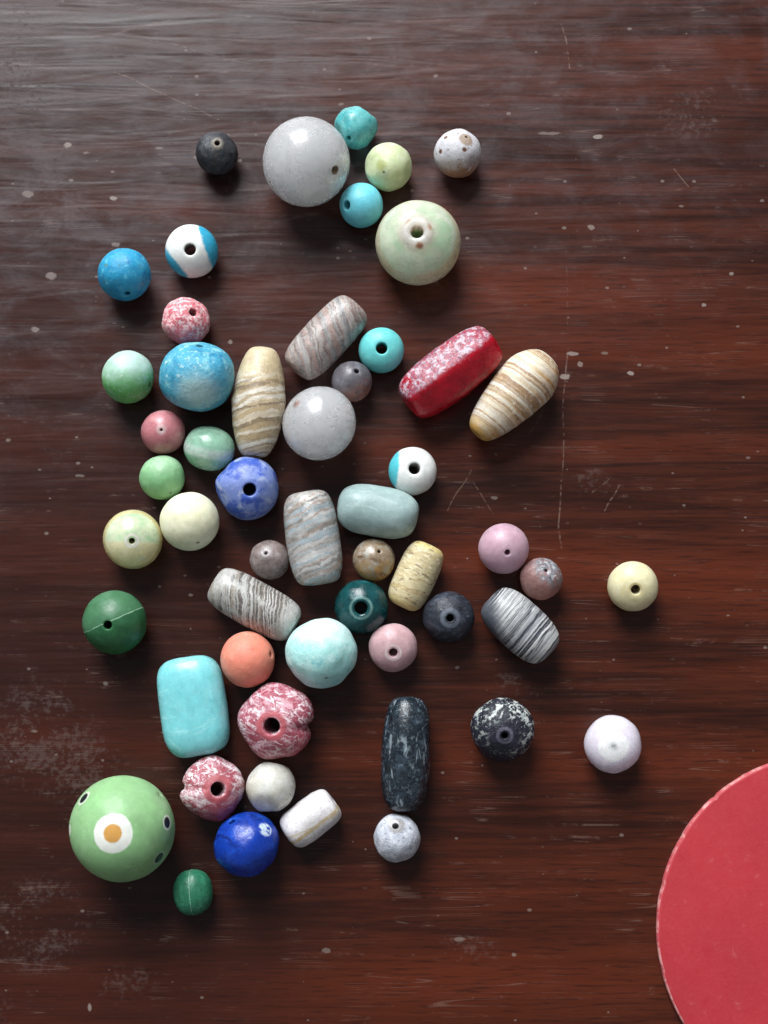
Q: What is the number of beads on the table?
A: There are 54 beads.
